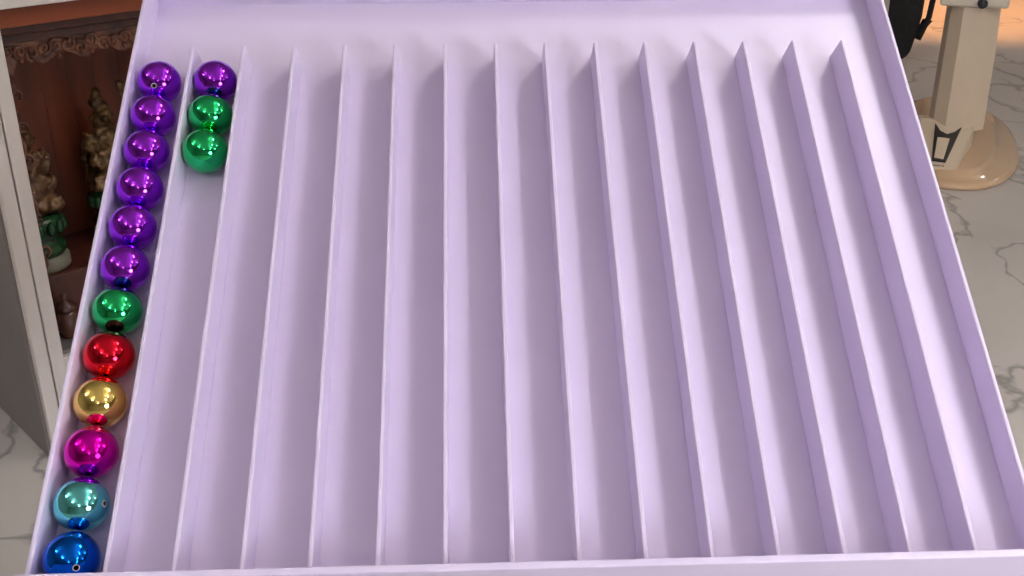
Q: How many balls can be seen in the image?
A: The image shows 15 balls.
